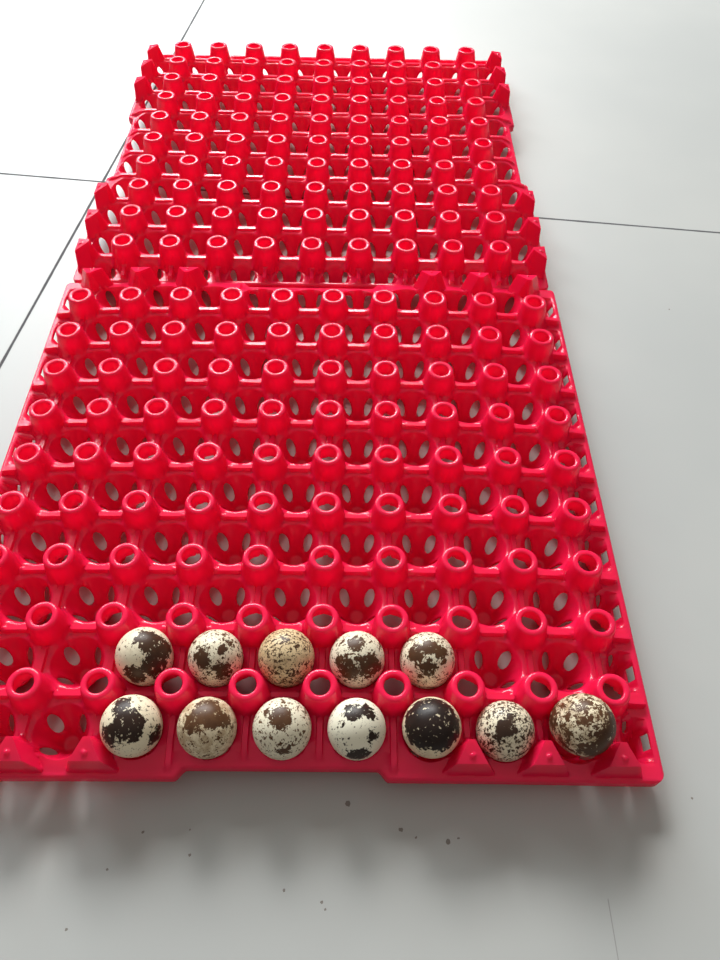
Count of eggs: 12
